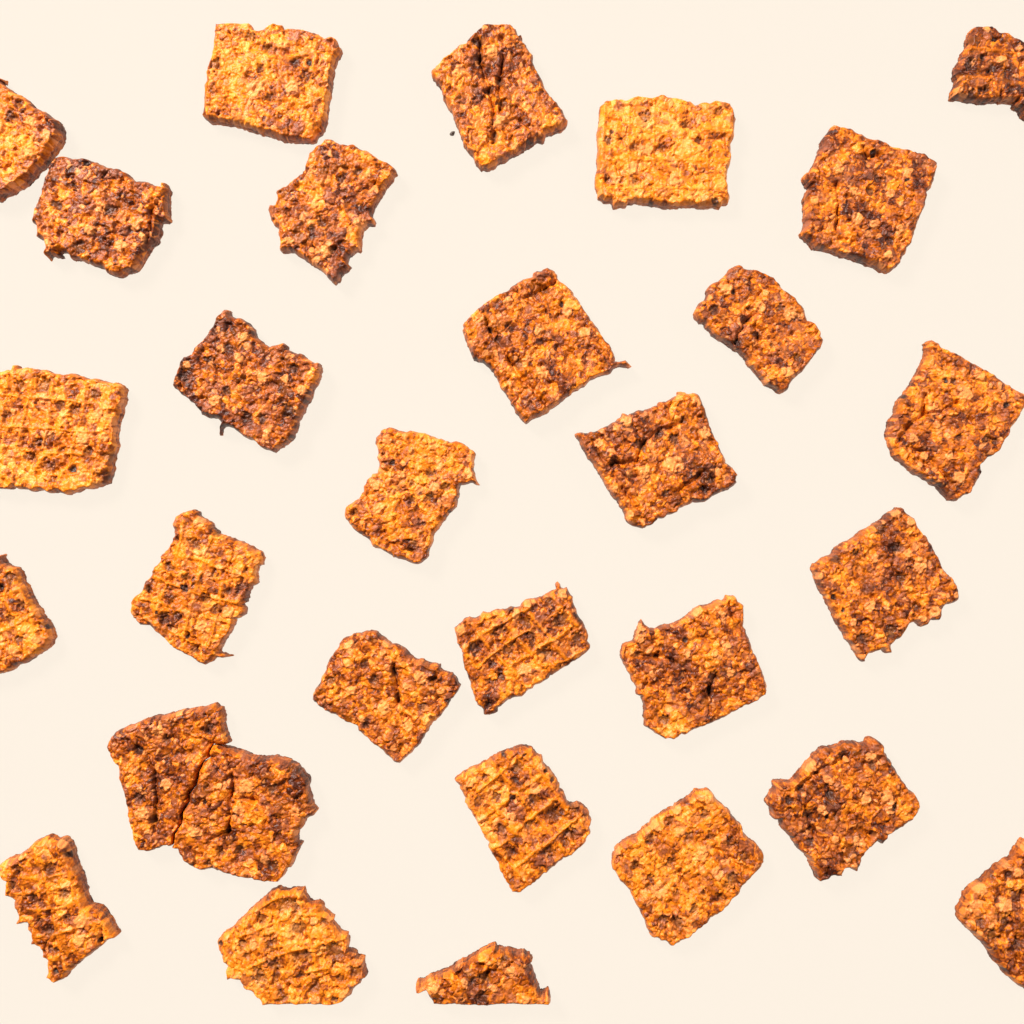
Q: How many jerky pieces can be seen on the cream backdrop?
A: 30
